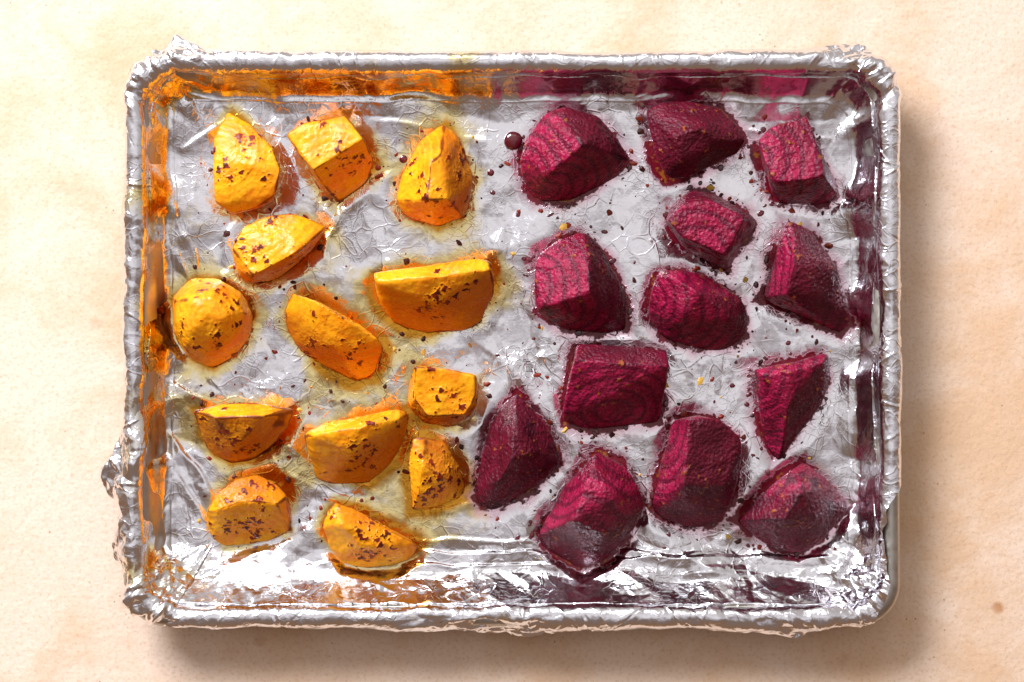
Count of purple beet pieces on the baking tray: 13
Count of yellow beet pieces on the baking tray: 13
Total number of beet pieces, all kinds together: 26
